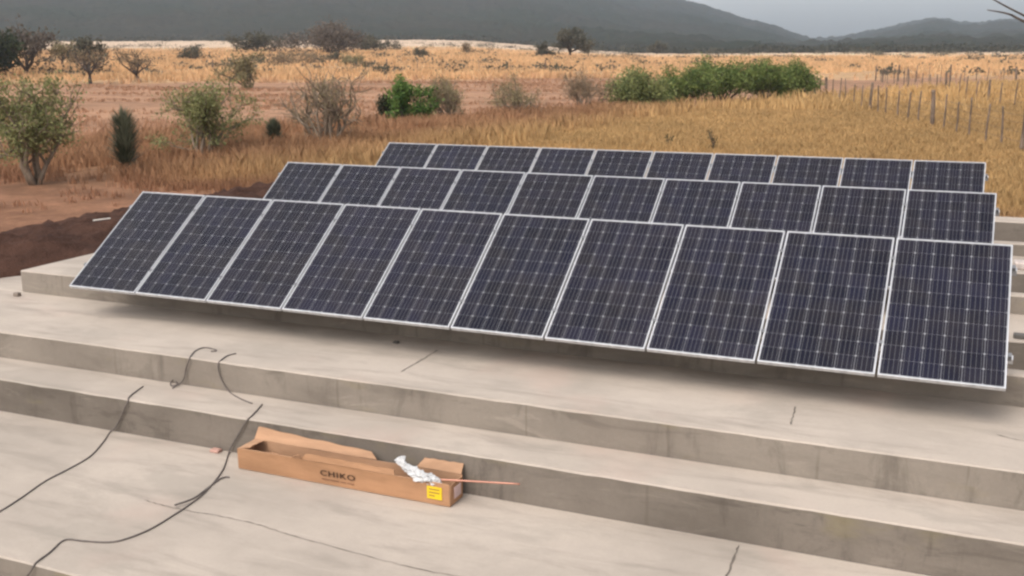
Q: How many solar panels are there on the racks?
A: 30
